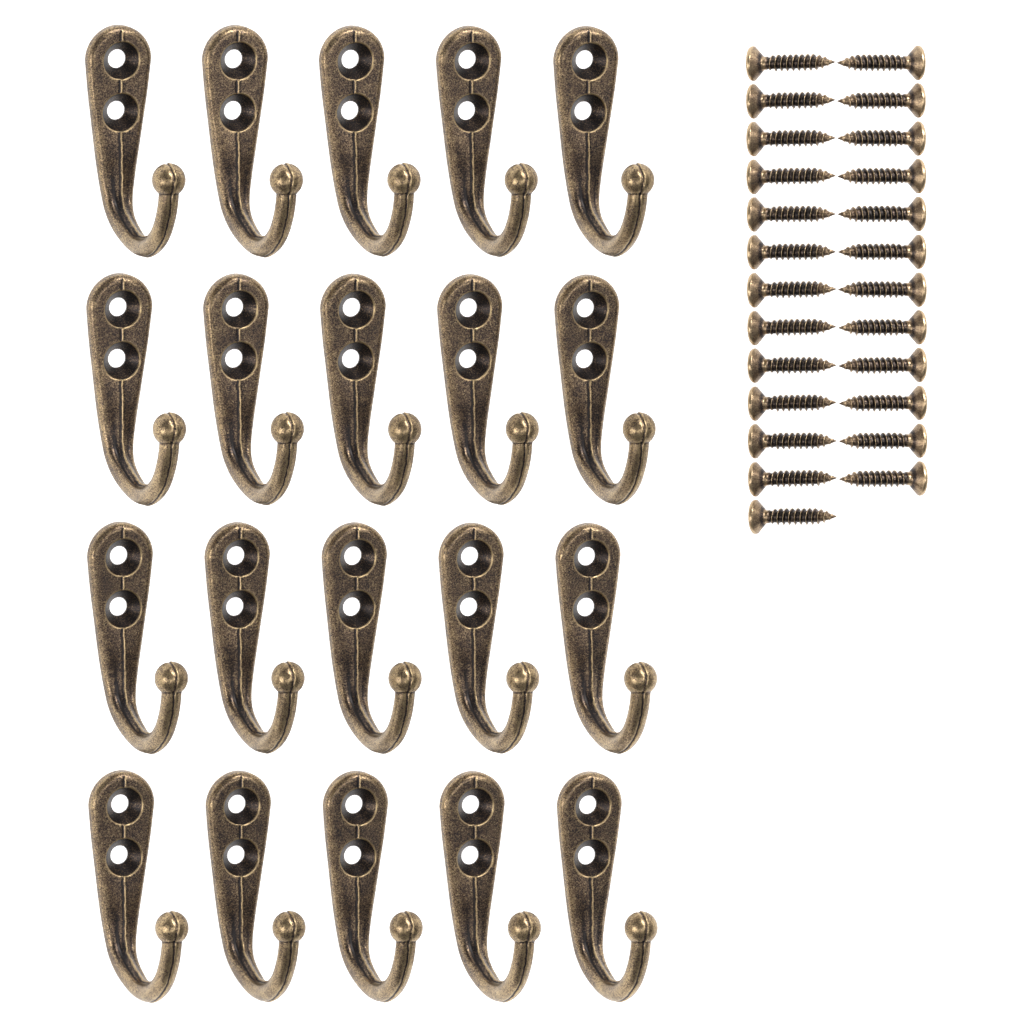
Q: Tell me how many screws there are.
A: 25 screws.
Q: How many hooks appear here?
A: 20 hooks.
